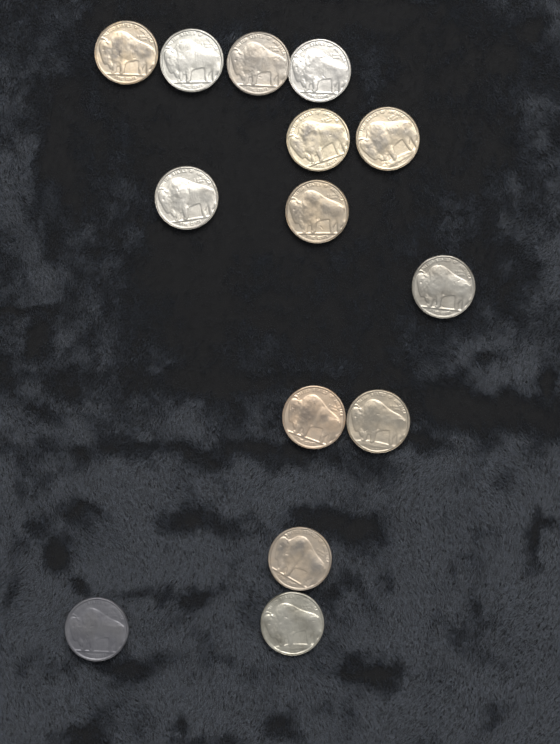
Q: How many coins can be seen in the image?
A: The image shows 14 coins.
